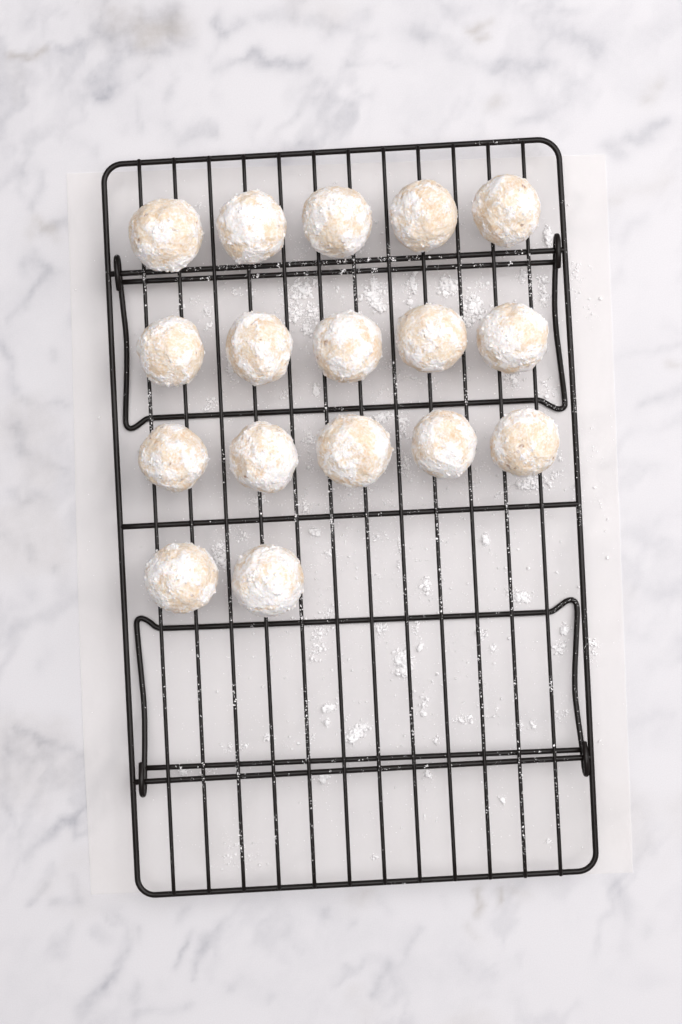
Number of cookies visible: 17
